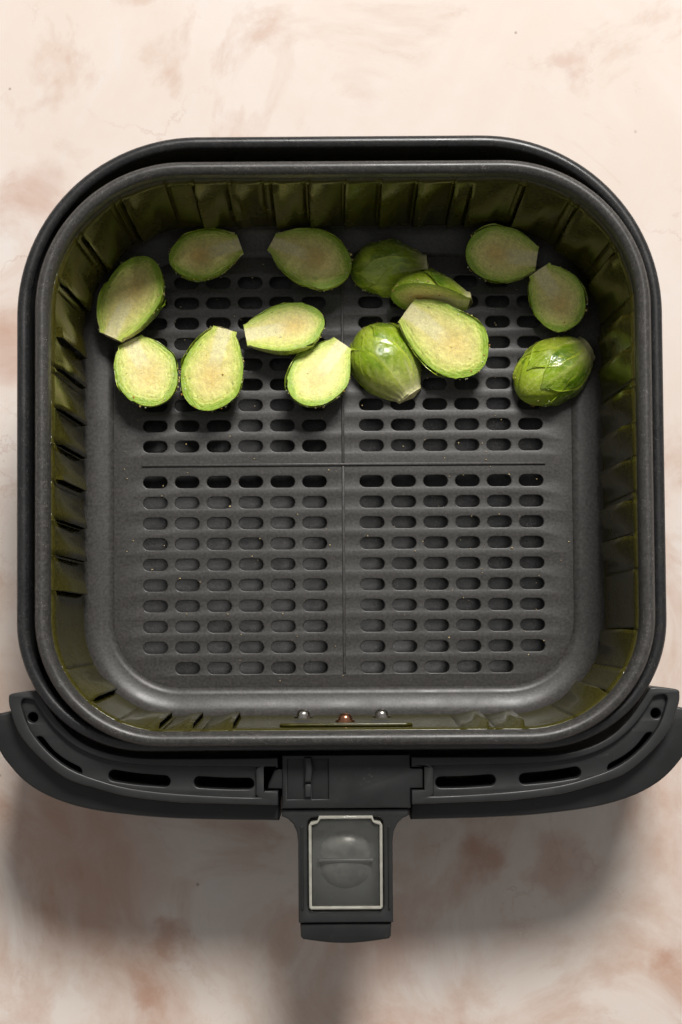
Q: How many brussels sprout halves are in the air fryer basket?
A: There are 14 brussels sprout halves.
